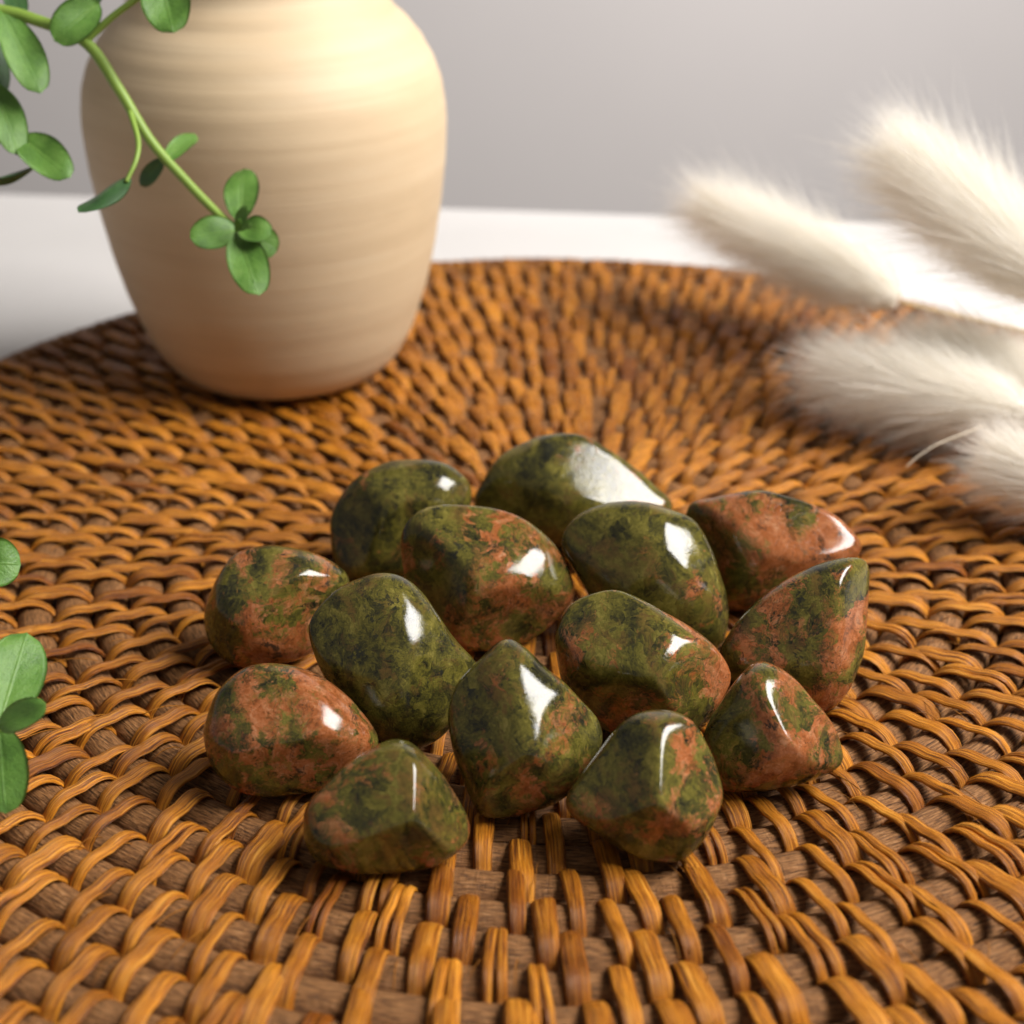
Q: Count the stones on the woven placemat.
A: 14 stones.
